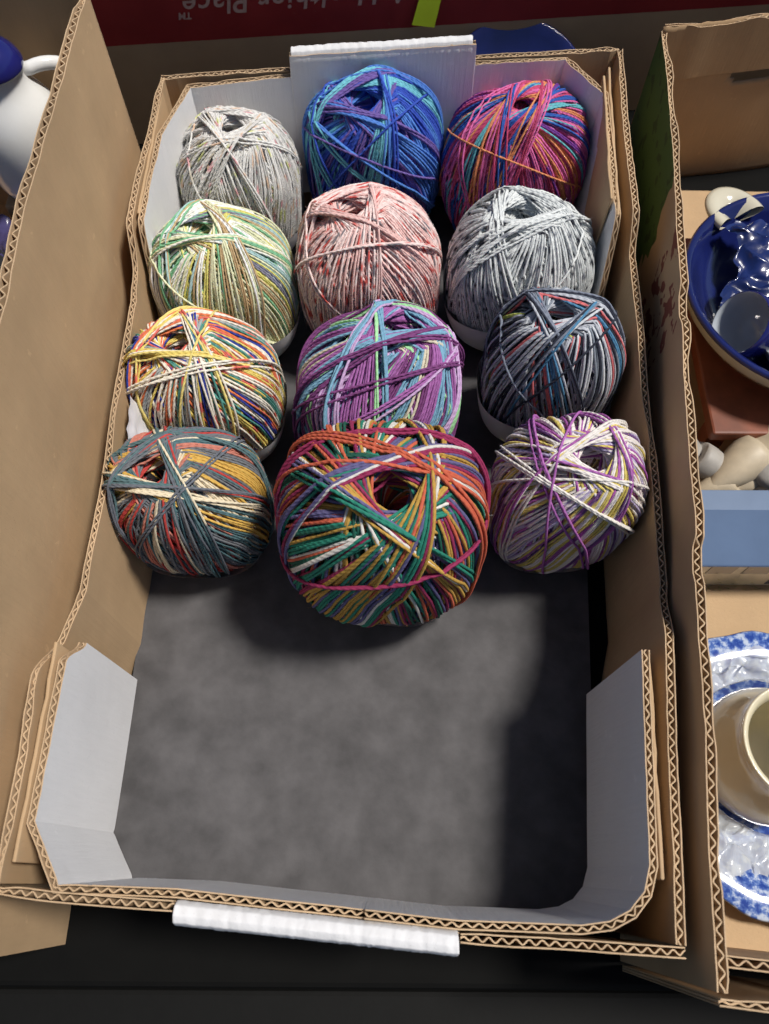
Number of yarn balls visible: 12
